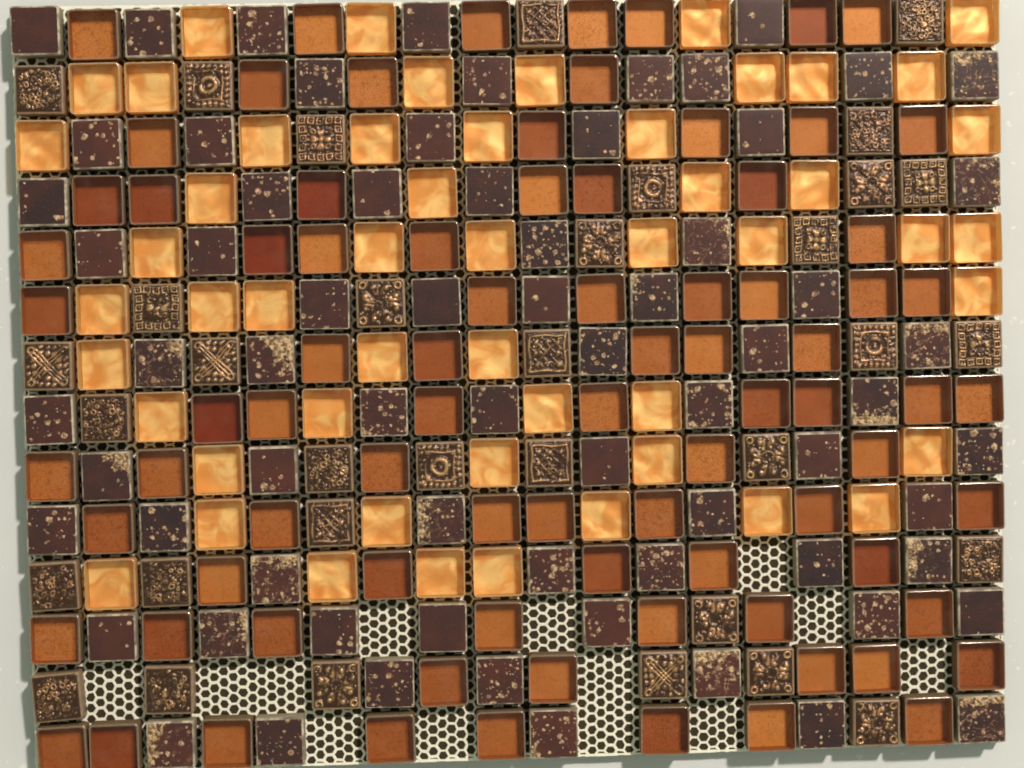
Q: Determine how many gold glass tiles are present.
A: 52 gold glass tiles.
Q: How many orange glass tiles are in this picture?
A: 83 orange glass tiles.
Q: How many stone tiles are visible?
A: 70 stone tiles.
